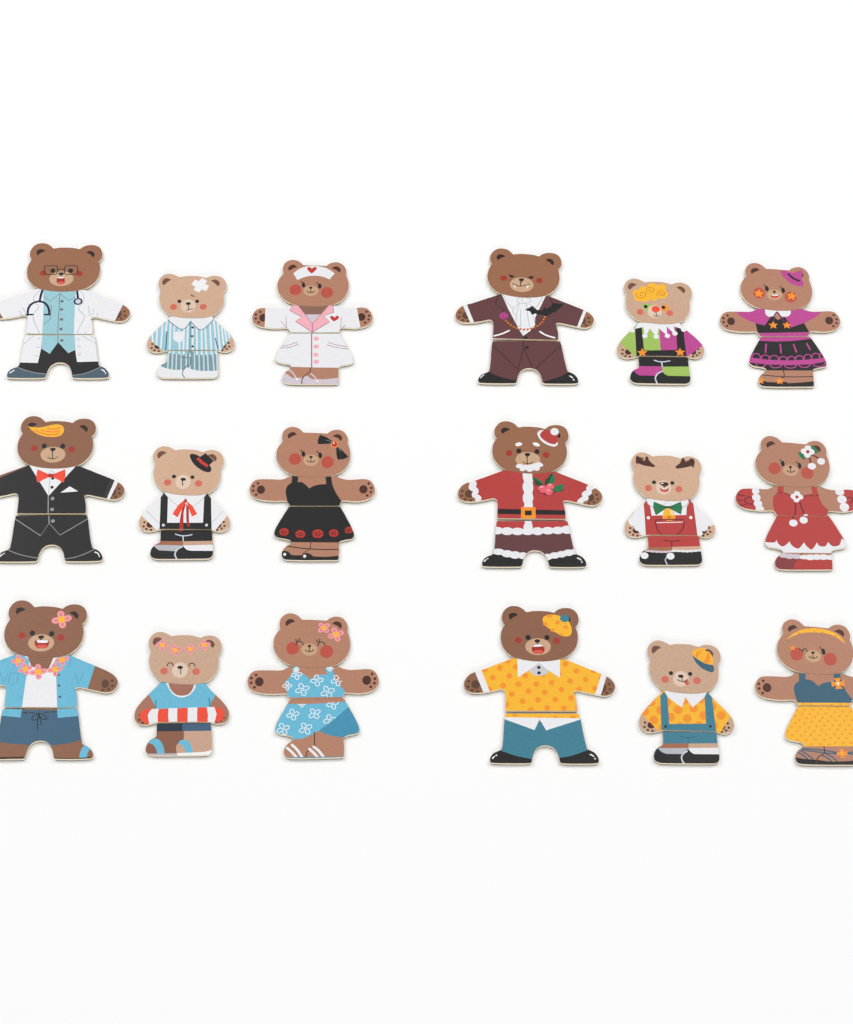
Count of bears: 18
